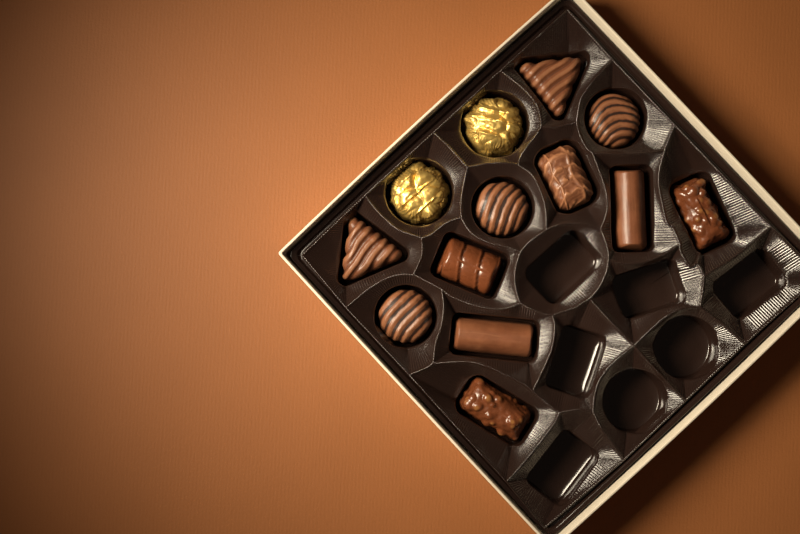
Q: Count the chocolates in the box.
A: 13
